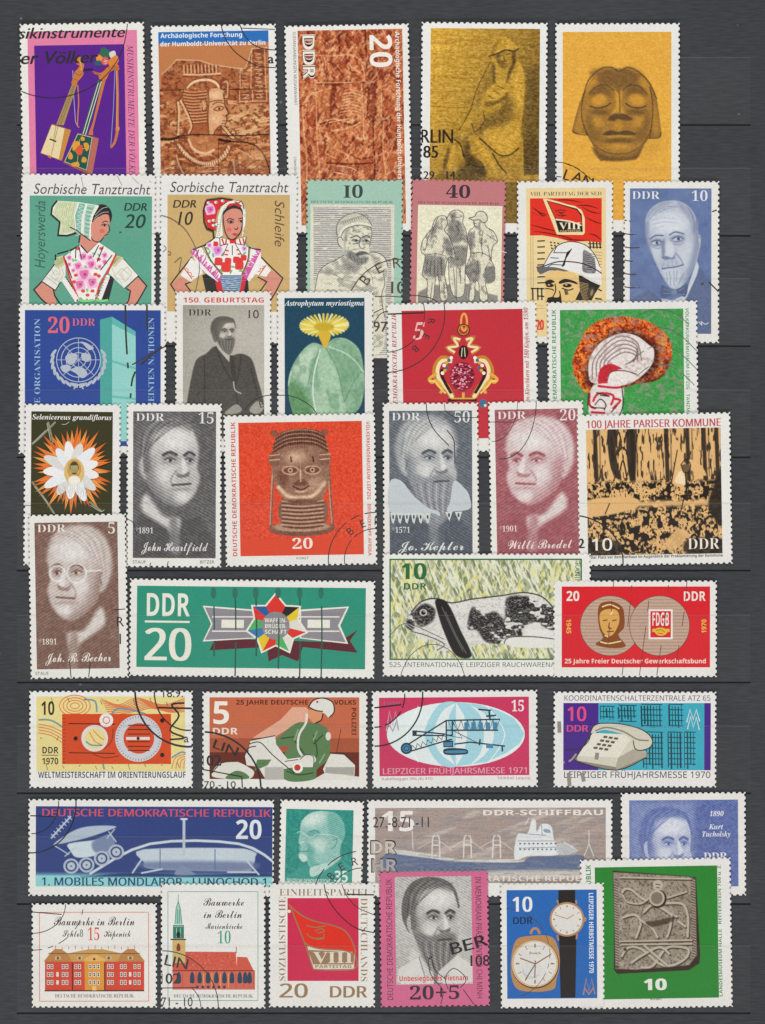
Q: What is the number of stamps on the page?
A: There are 40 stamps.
